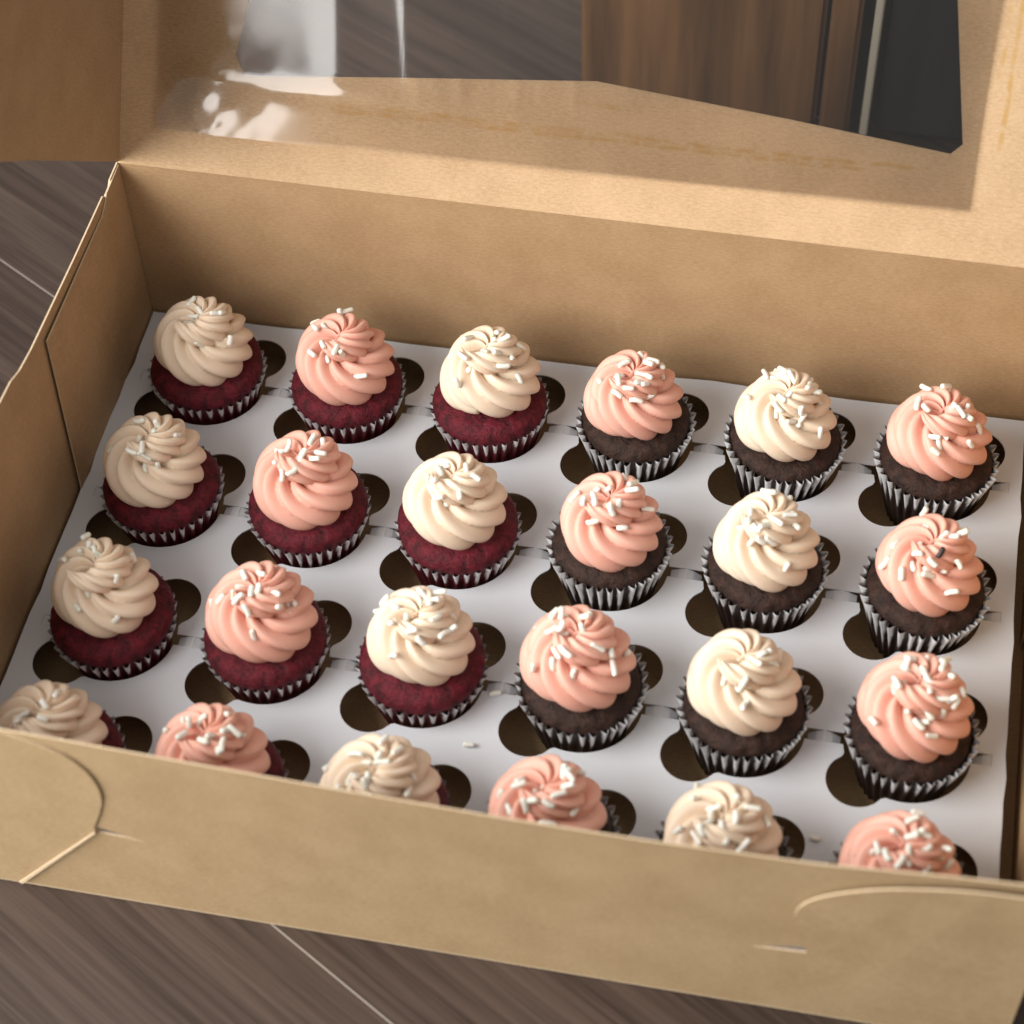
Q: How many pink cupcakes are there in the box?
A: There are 12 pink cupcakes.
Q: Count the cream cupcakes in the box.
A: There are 12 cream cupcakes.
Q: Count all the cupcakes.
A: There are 24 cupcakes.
